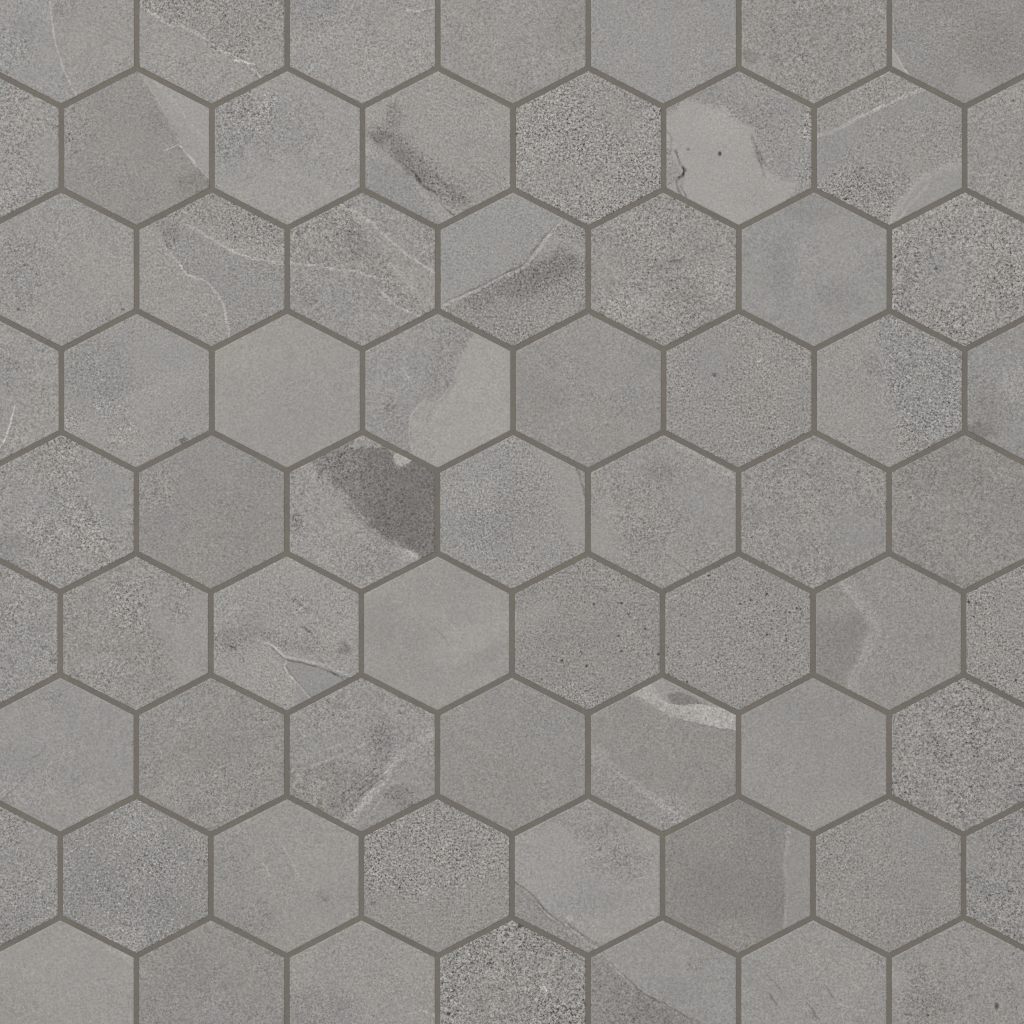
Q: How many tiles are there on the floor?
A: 67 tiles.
